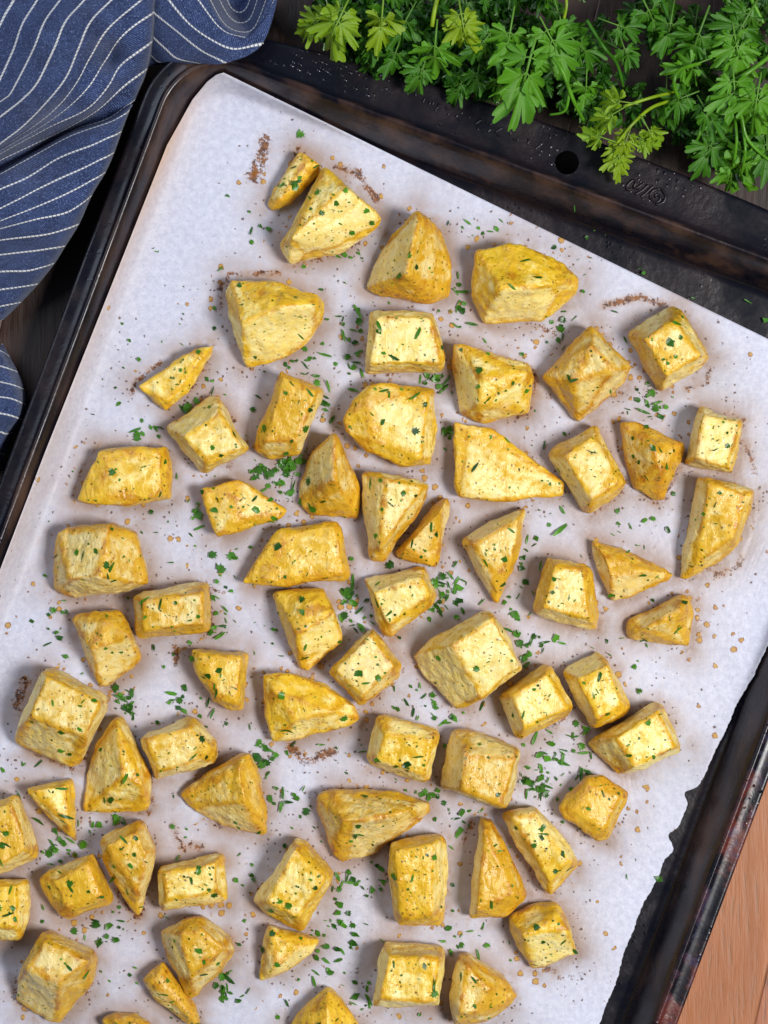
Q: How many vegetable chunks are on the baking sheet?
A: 67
